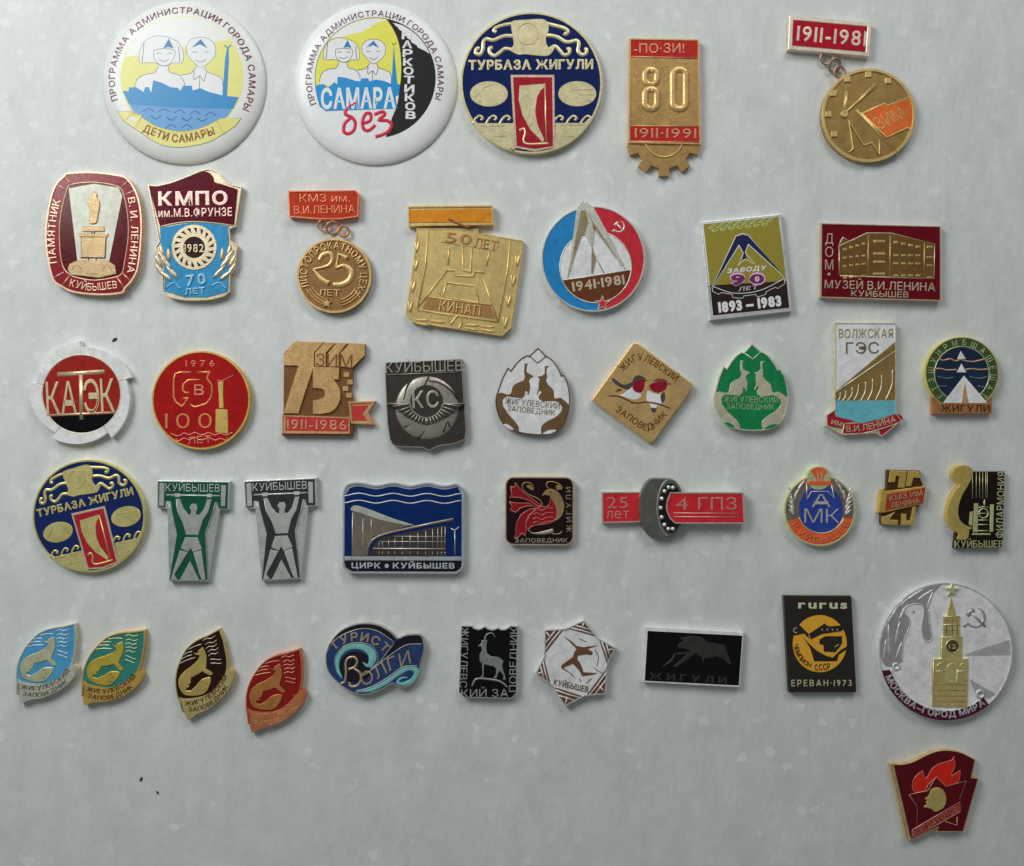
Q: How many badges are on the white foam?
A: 41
